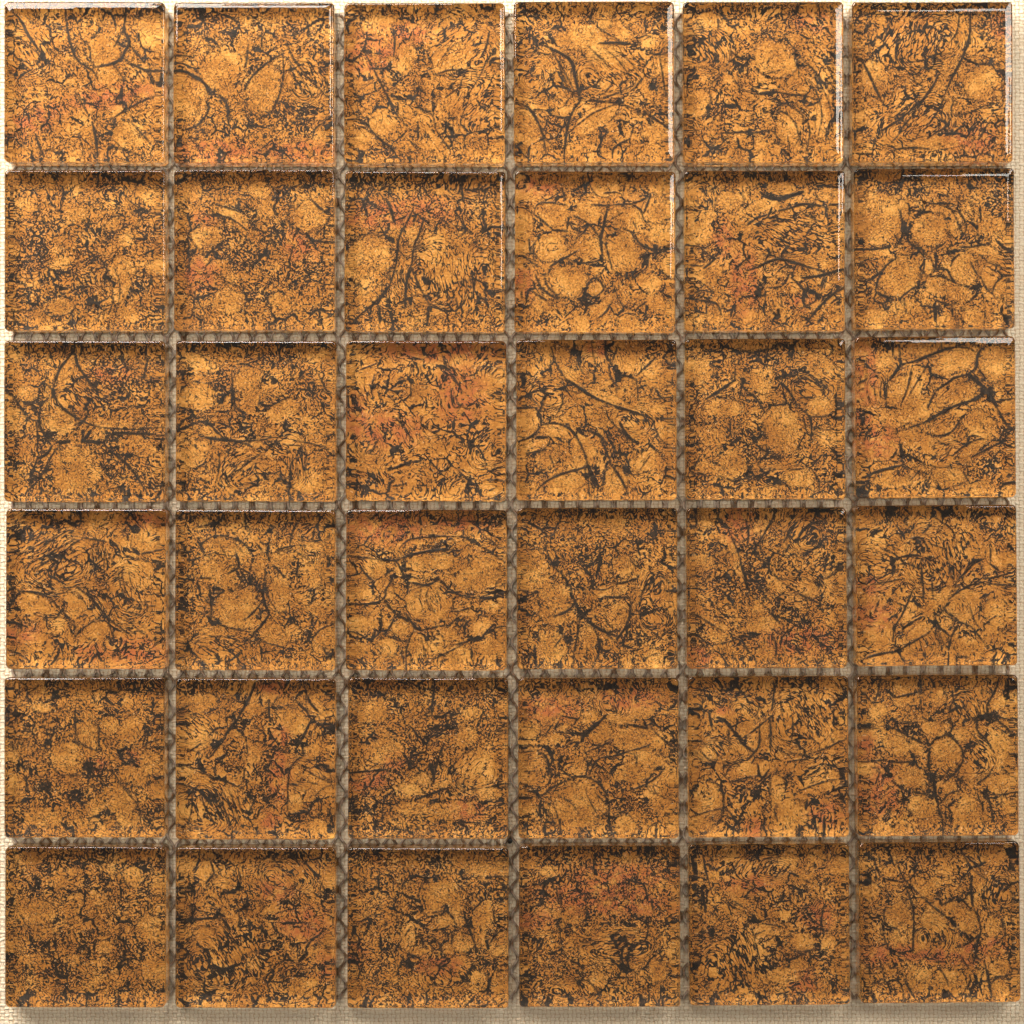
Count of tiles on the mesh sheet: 36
